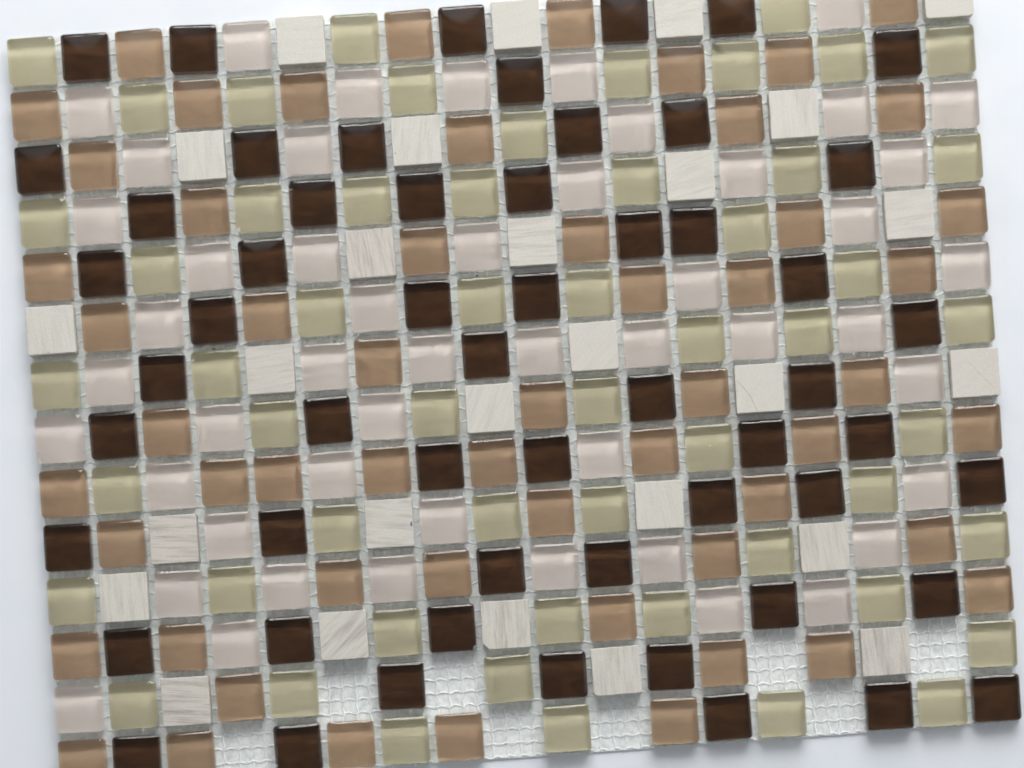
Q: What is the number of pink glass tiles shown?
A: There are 50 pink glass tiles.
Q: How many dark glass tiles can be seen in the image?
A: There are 56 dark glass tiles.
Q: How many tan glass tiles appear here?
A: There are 56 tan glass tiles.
